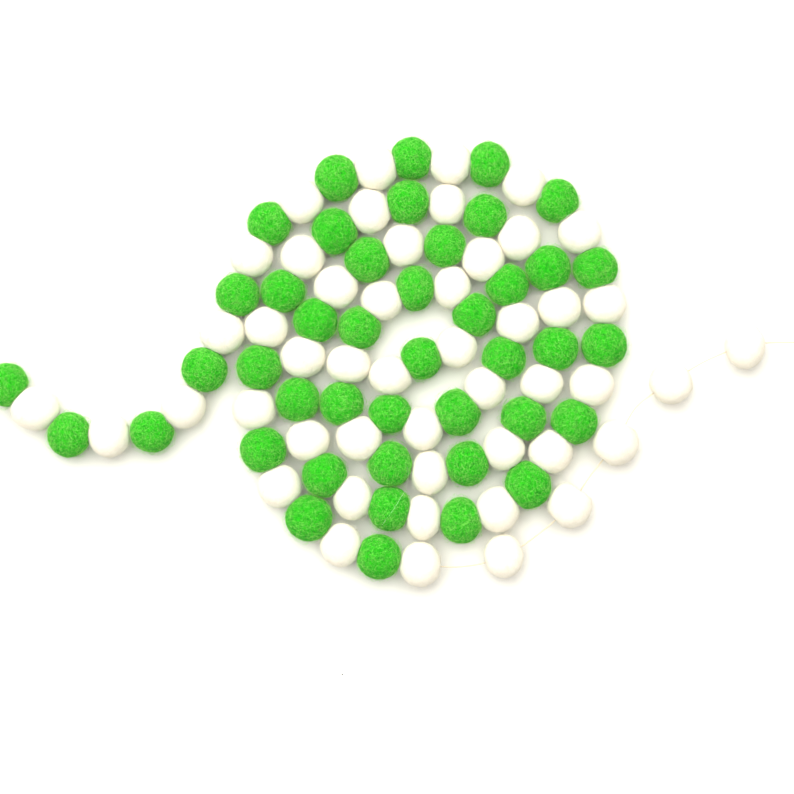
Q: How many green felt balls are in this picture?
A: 43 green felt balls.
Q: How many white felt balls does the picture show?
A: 48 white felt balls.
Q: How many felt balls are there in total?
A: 91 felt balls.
